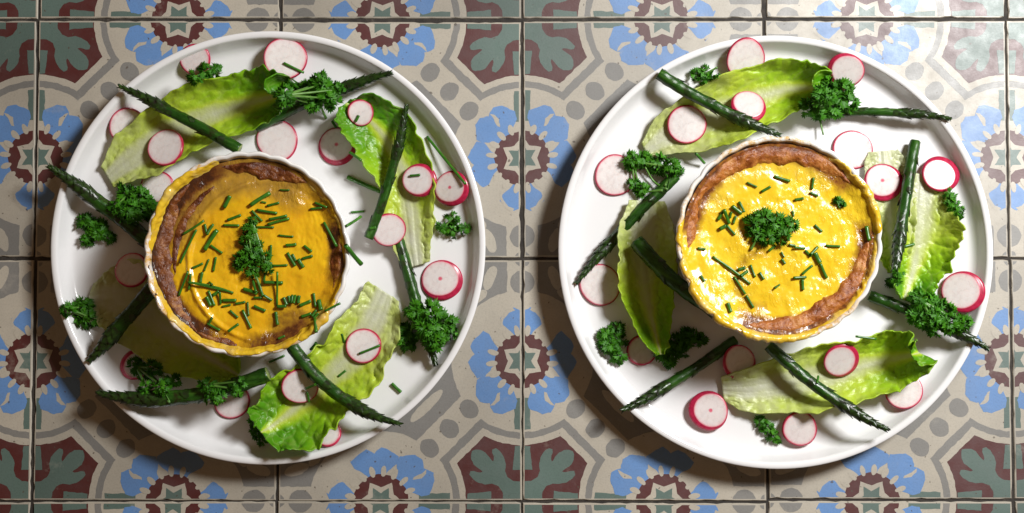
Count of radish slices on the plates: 34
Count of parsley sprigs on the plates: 22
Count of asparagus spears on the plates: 16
